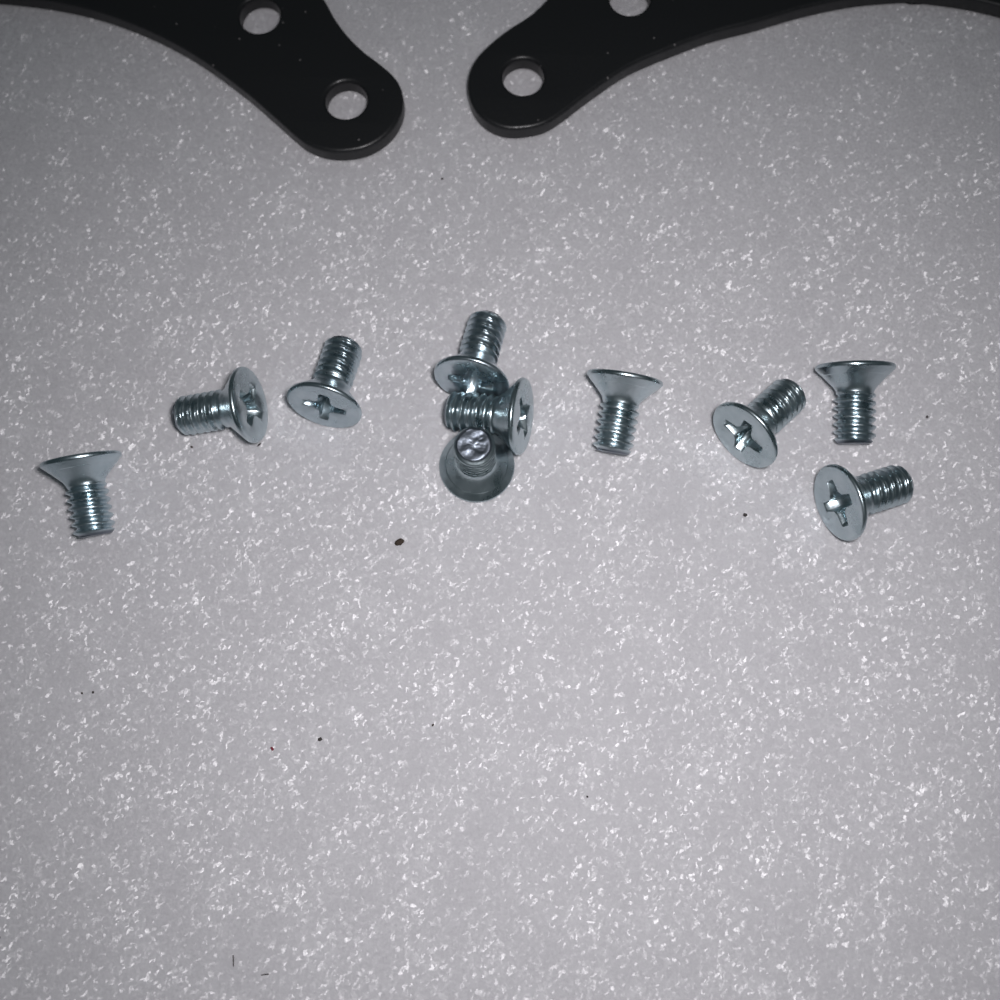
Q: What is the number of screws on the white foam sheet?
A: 10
